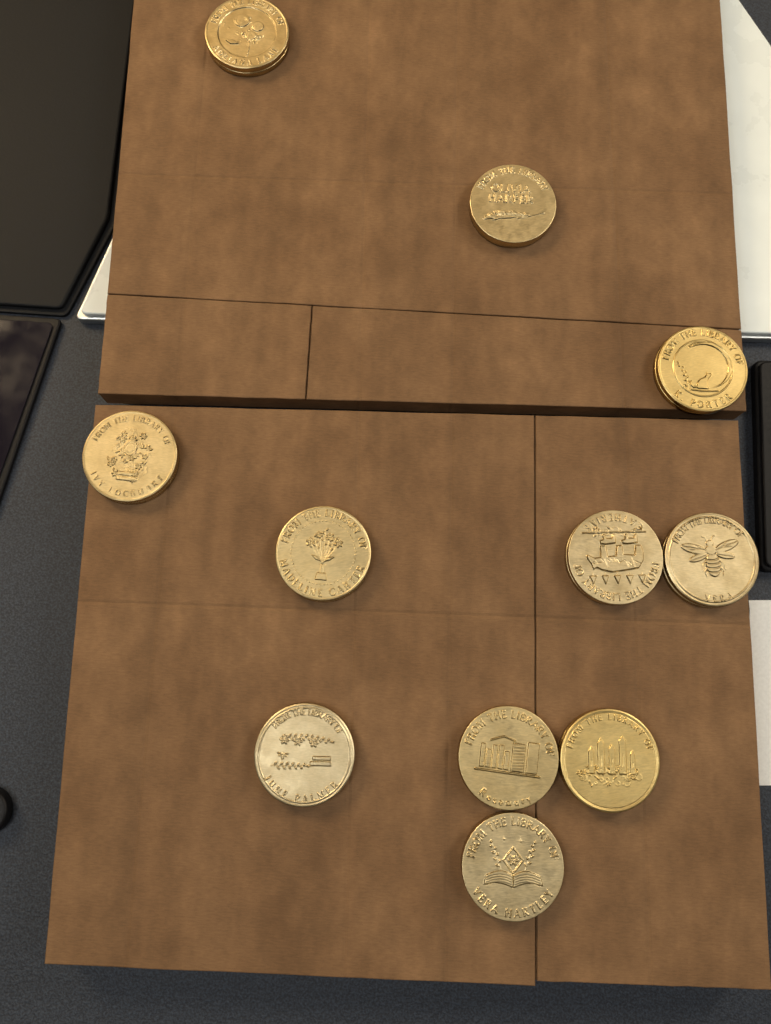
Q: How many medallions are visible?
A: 11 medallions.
